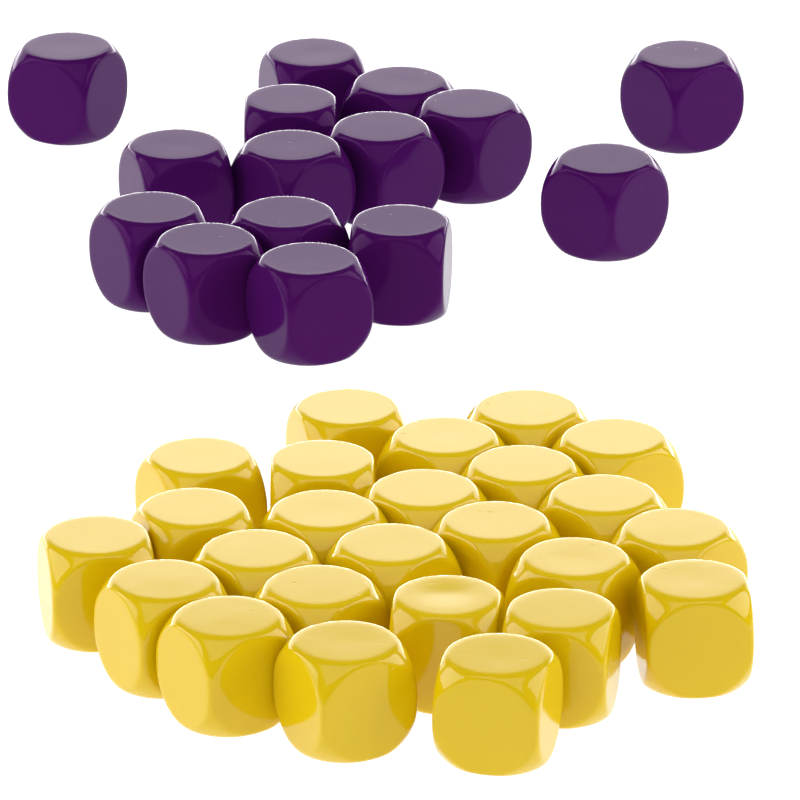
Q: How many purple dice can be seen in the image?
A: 15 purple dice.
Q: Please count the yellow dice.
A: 25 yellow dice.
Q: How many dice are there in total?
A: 40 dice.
